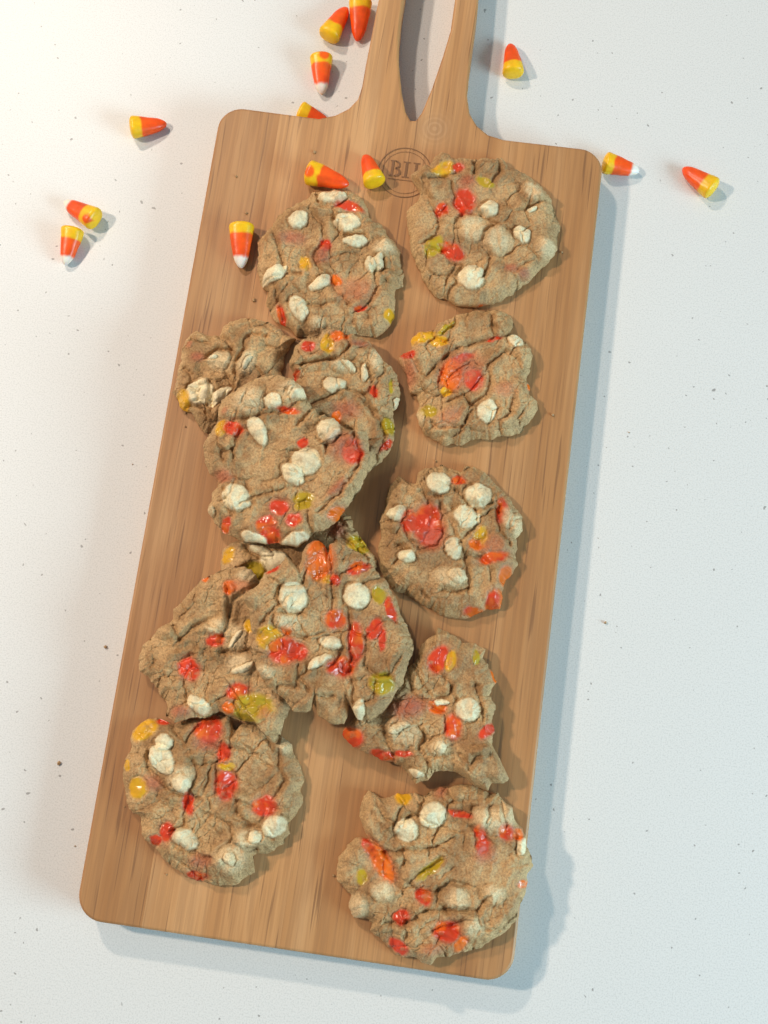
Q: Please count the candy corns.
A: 13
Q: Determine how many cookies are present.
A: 13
